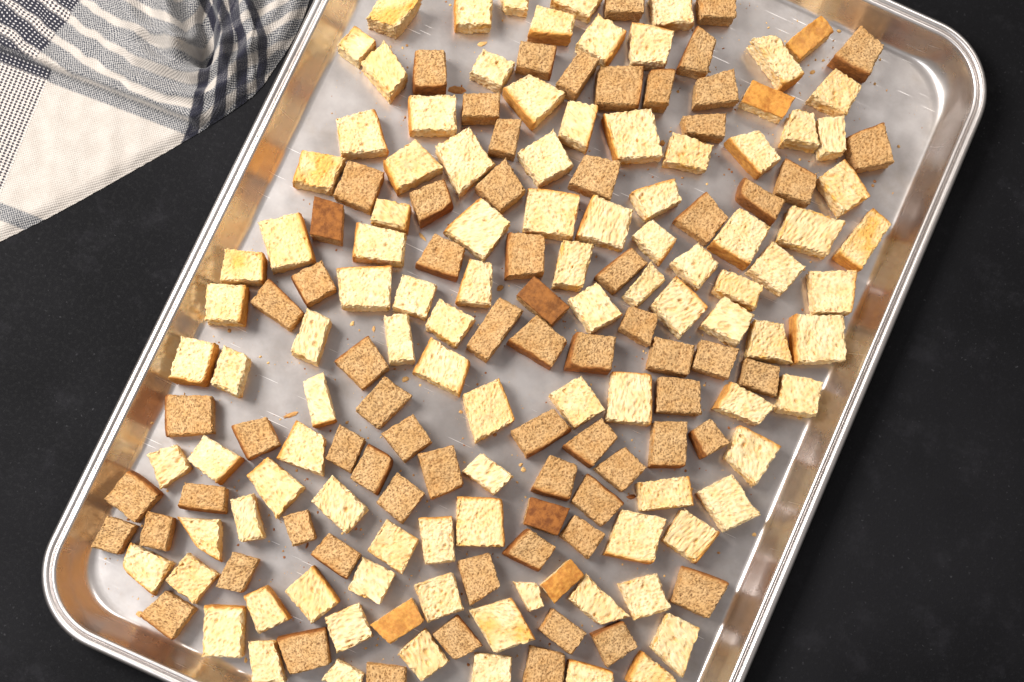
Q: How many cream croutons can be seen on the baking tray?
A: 105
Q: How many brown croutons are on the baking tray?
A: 71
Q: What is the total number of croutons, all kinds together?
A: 176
